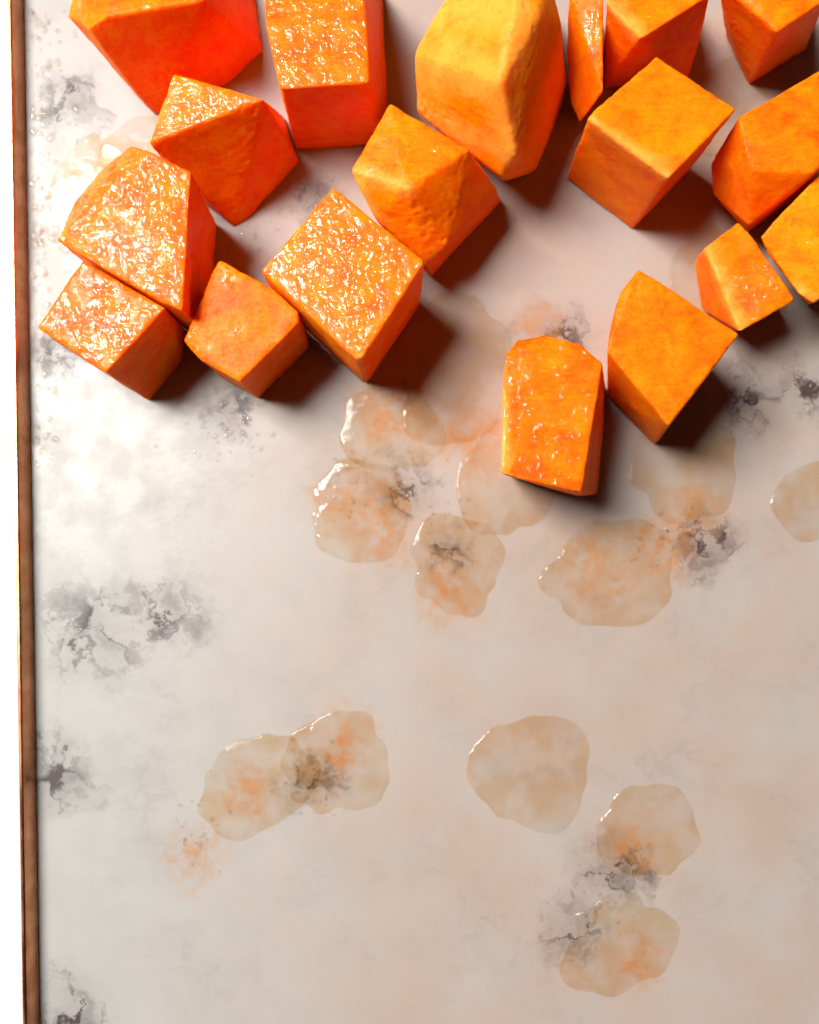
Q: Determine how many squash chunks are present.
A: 18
